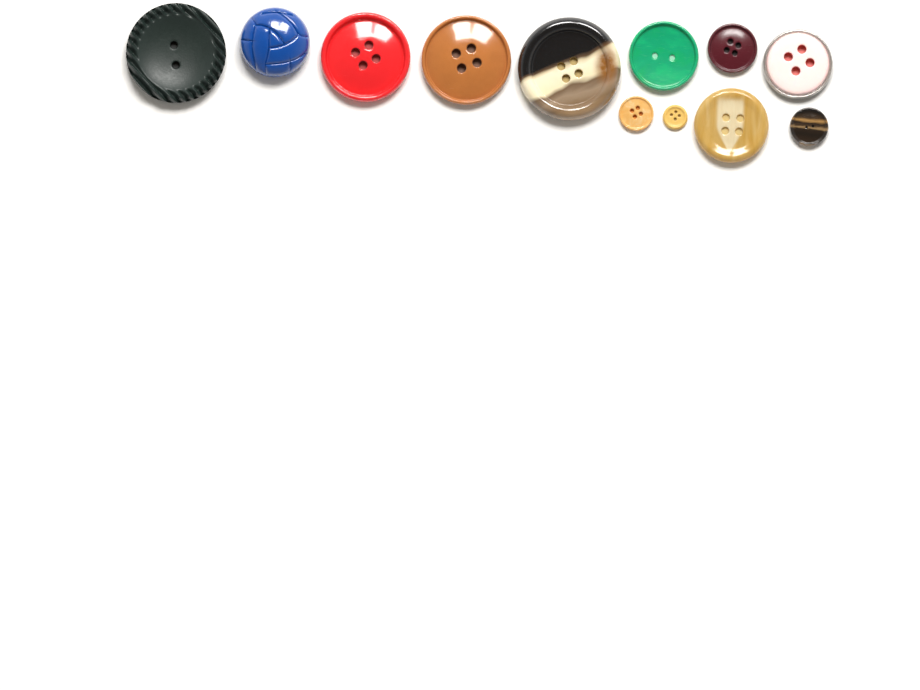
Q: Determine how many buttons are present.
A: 12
